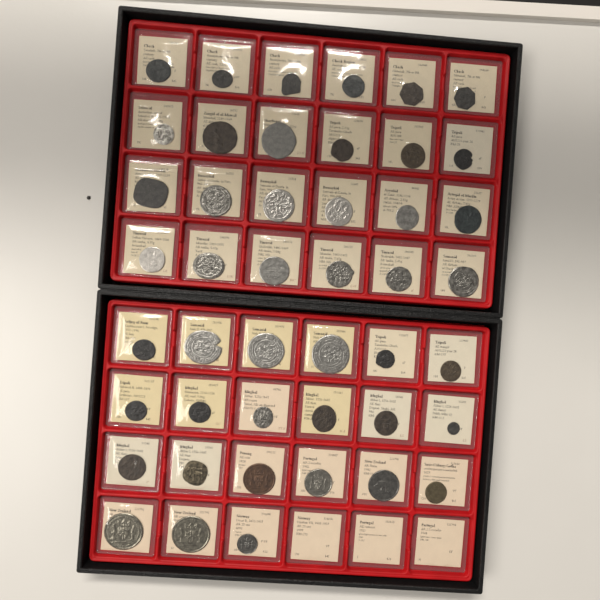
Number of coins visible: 45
